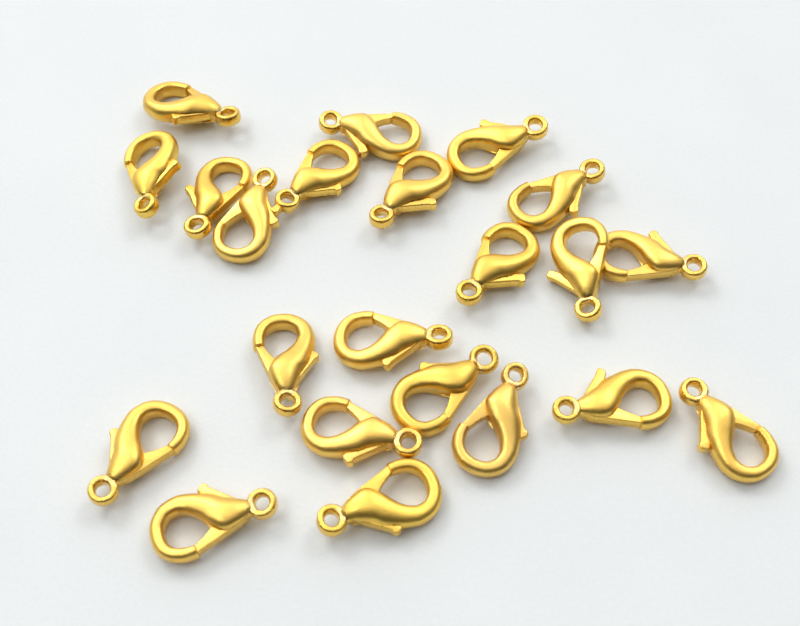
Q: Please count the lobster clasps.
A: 22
